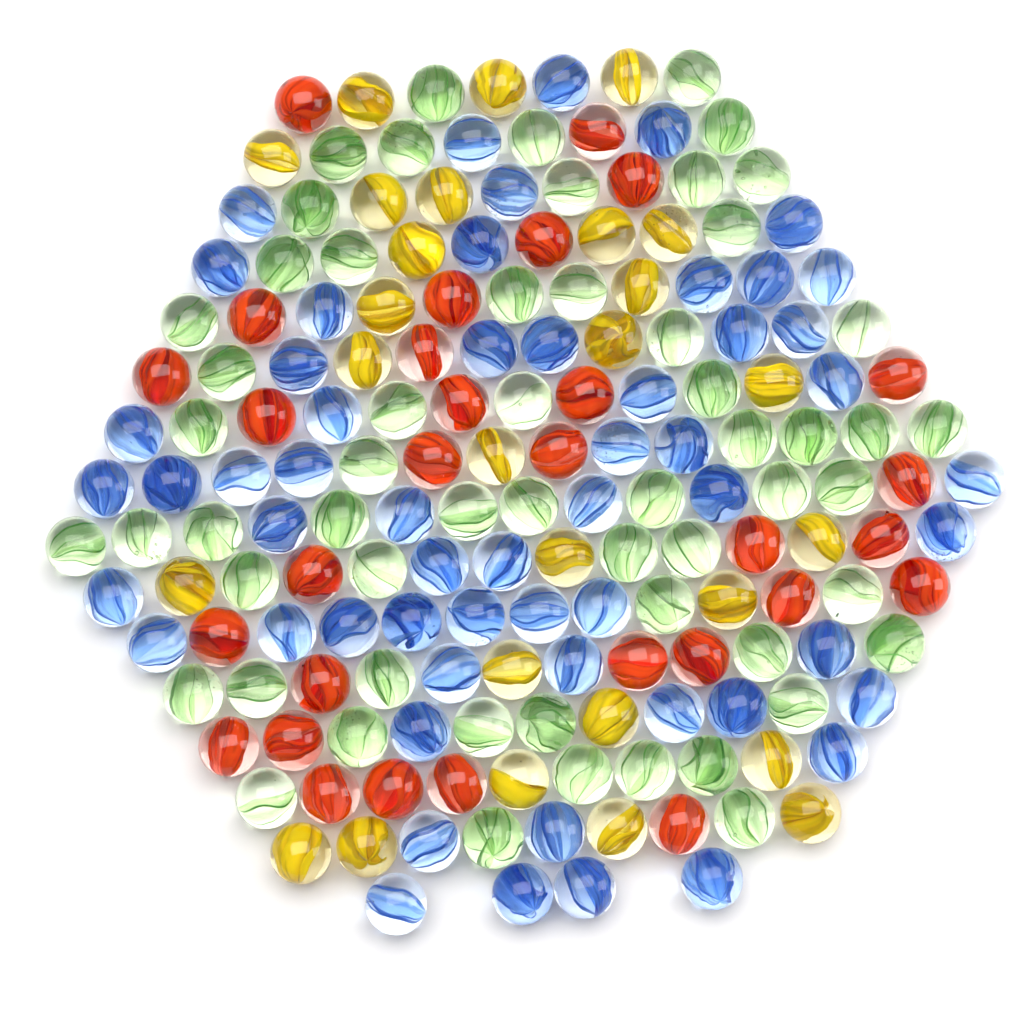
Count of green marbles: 58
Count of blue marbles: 57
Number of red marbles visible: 30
